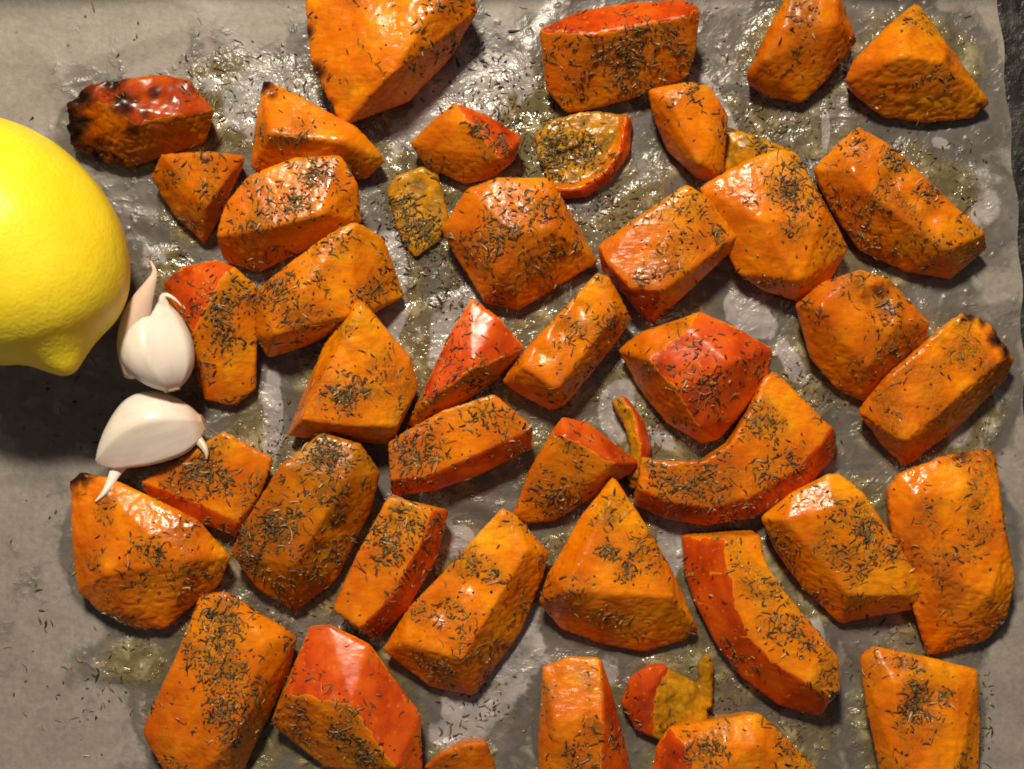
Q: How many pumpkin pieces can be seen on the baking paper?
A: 43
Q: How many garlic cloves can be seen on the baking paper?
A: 2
